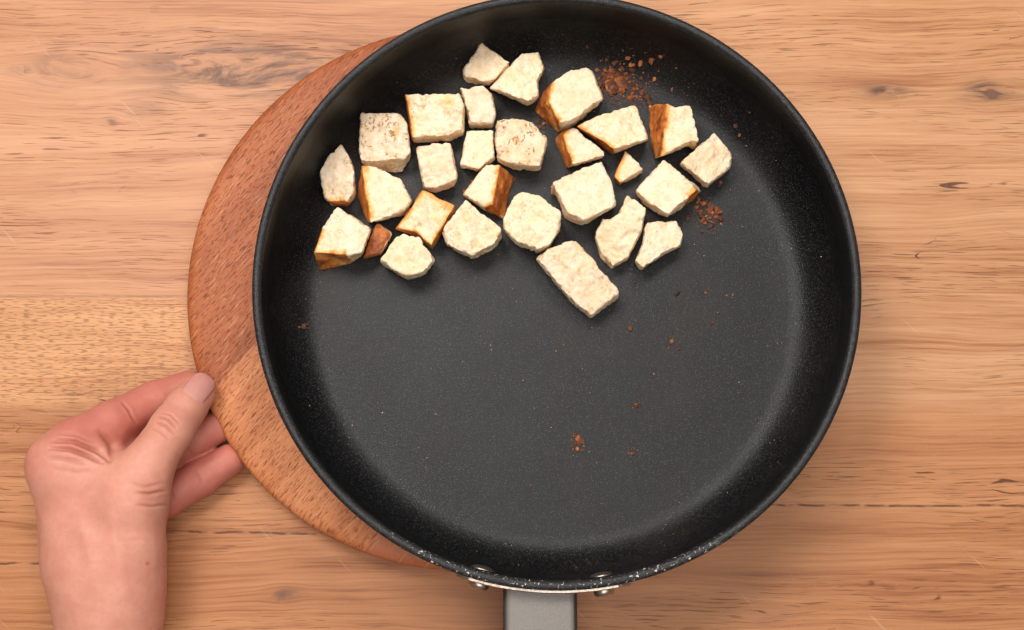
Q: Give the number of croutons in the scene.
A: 28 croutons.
